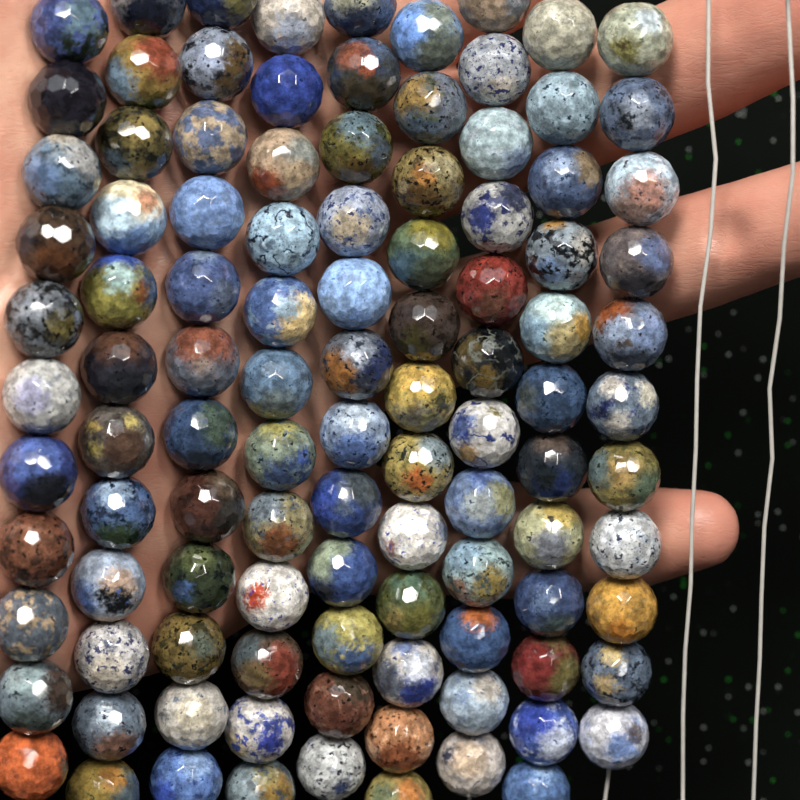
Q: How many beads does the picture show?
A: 106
